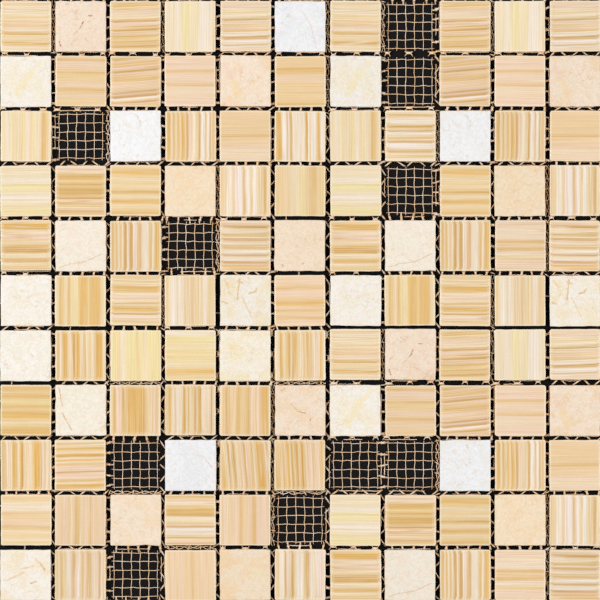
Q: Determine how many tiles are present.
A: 111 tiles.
